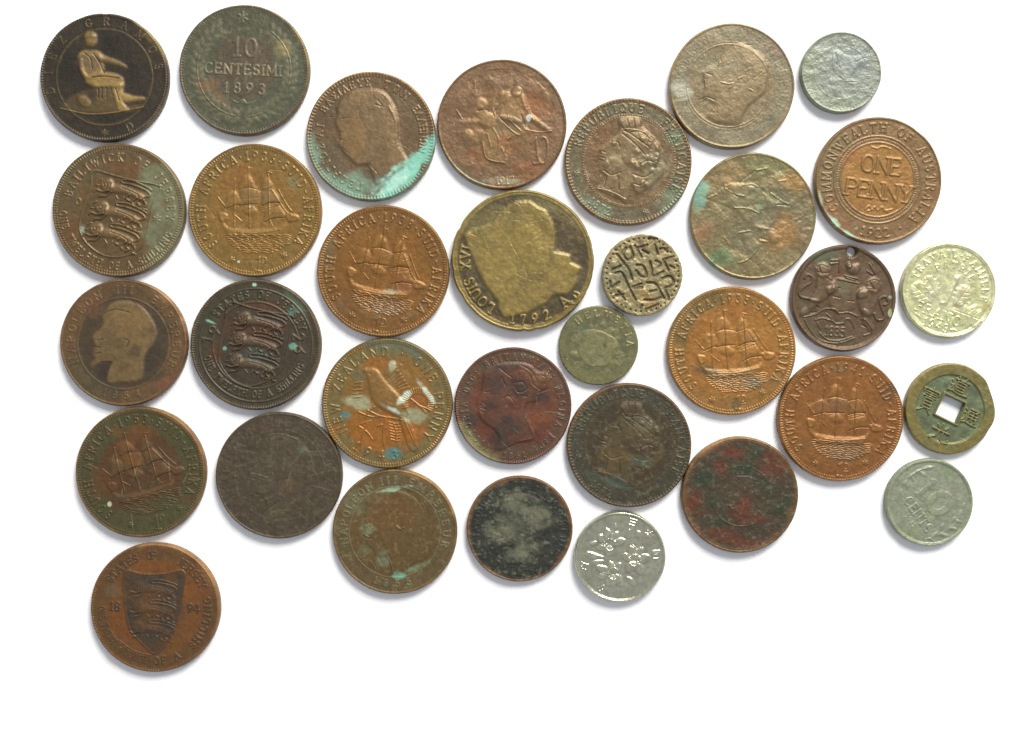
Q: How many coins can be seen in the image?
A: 33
